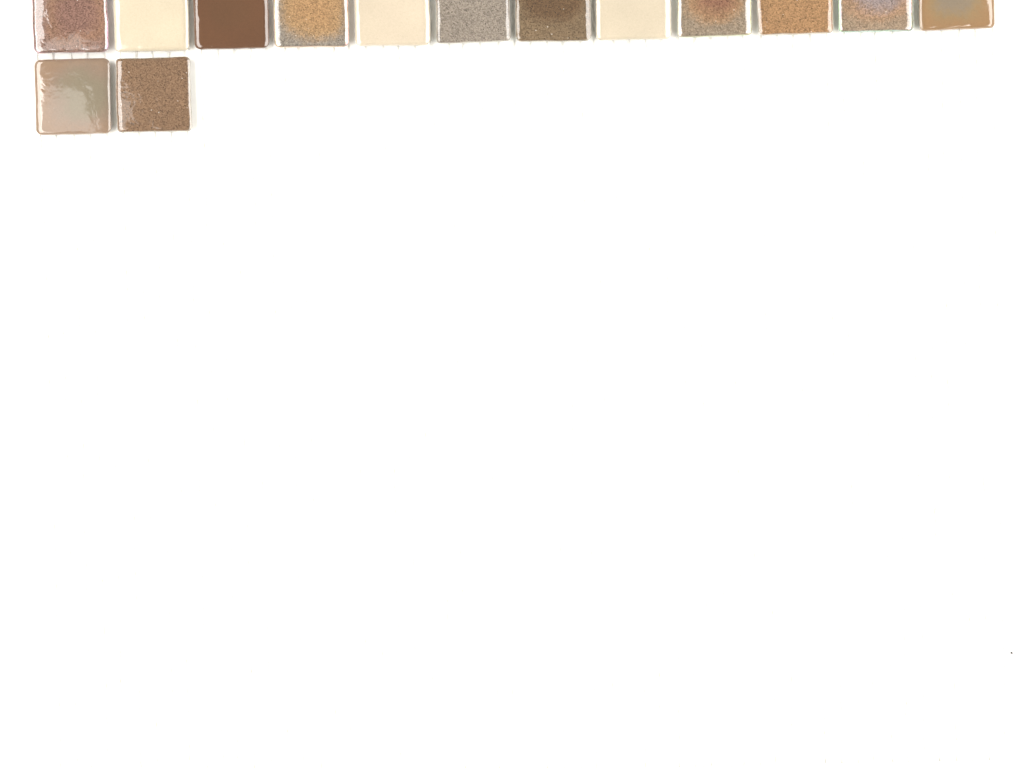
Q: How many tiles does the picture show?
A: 14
